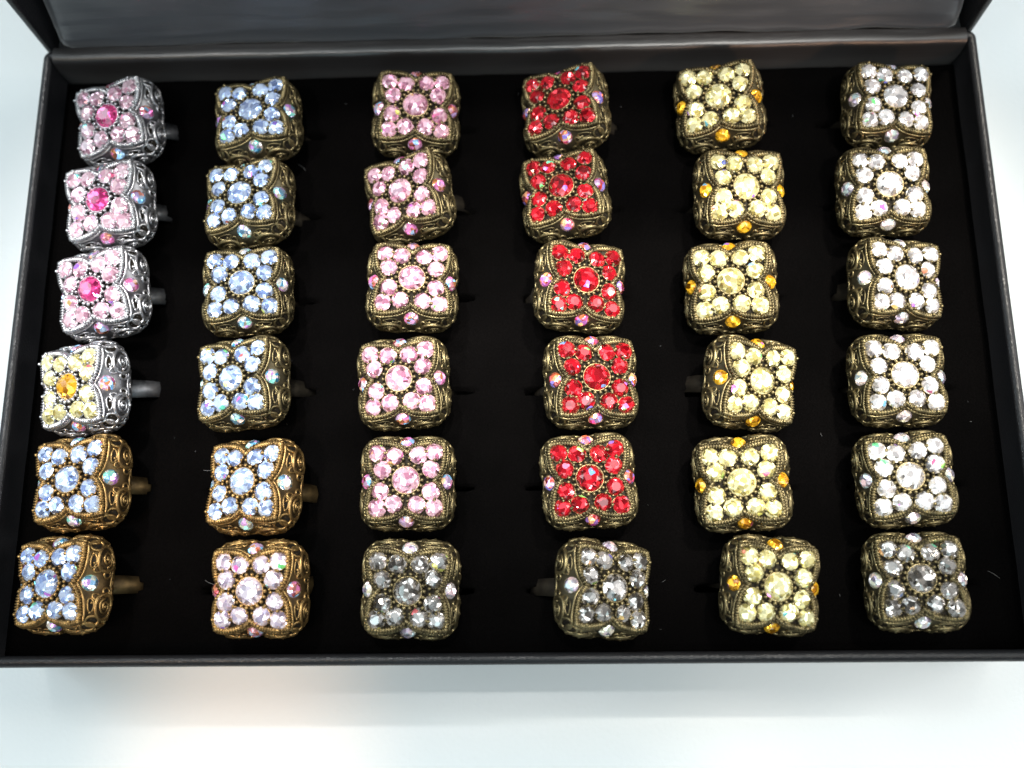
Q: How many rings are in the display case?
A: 36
